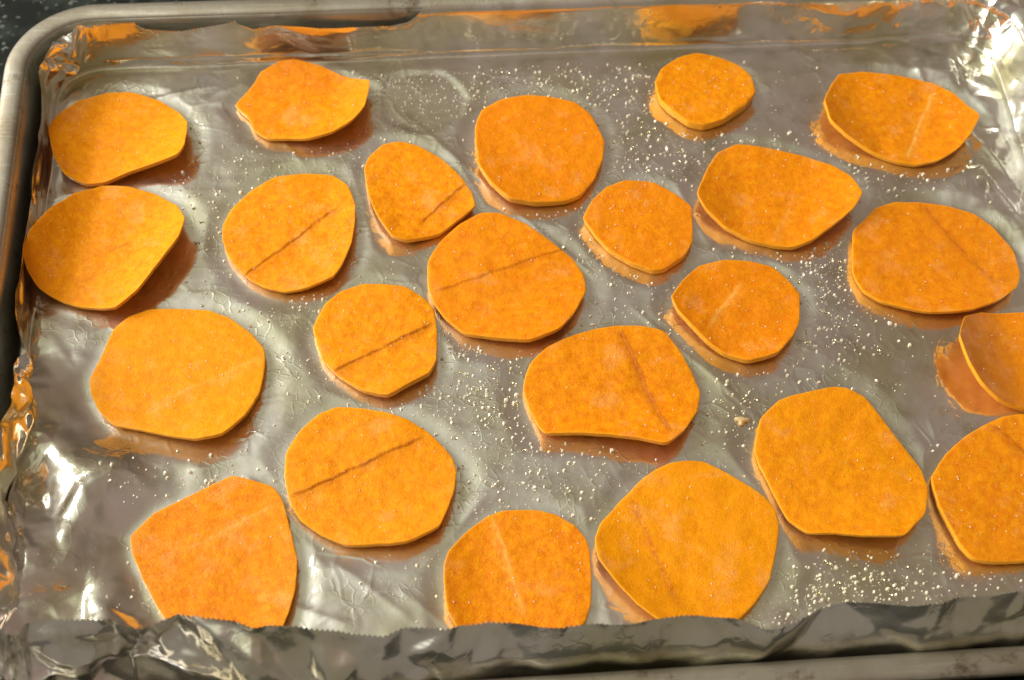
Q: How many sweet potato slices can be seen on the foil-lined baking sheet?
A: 23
